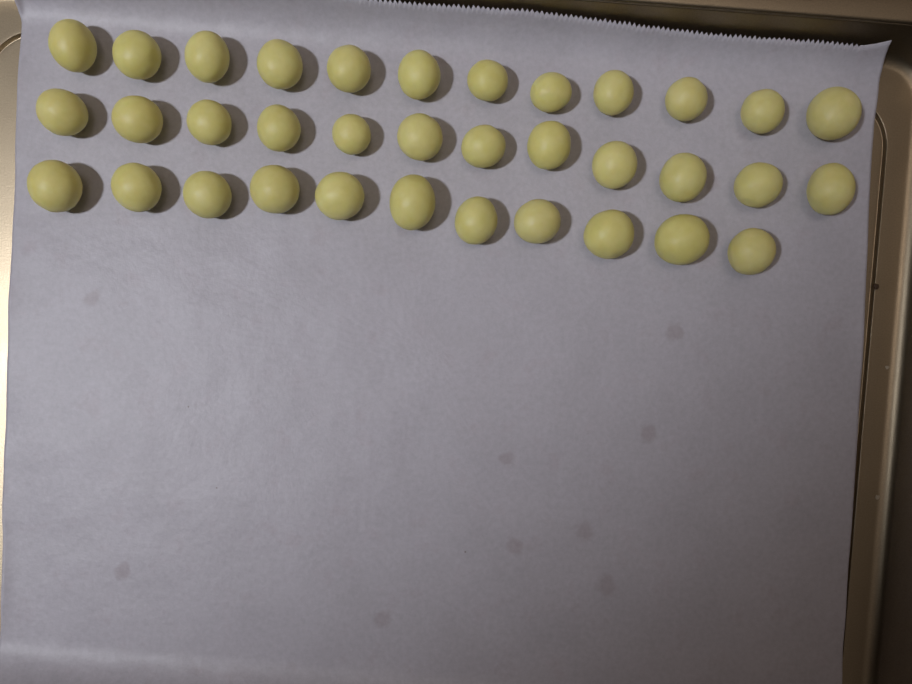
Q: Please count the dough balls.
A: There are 35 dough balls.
